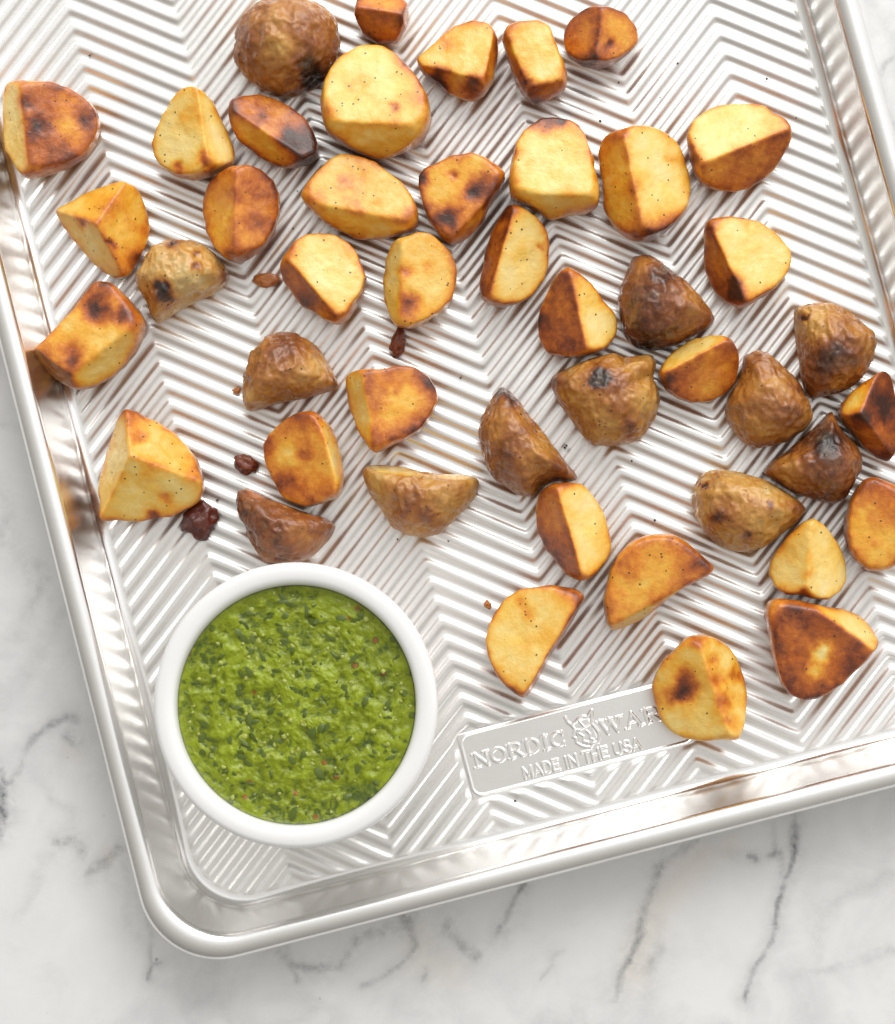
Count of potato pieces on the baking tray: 45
